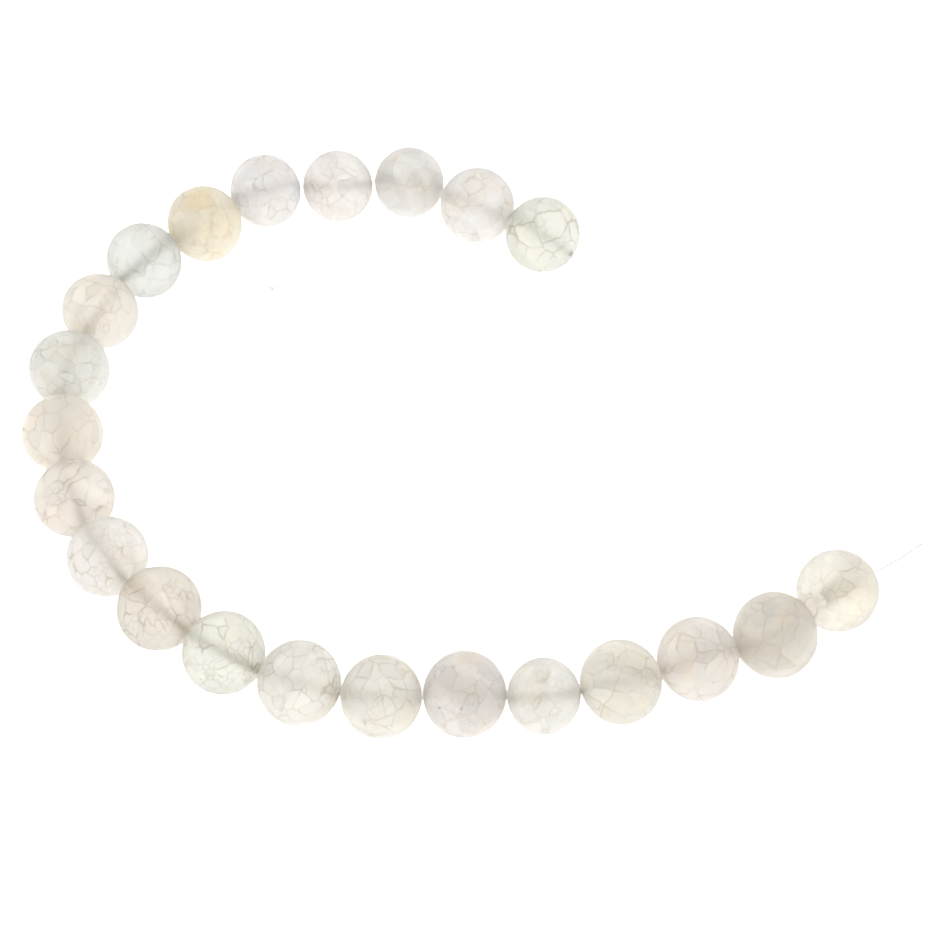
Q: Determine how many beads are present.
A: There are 22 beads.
